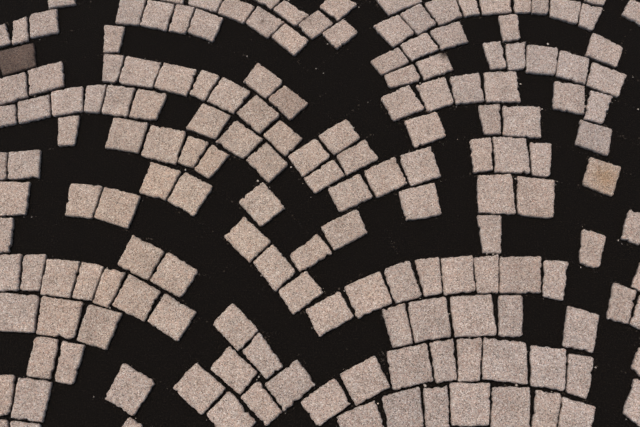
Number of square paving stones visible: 107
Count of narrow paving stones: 63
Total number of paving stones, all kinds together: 170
